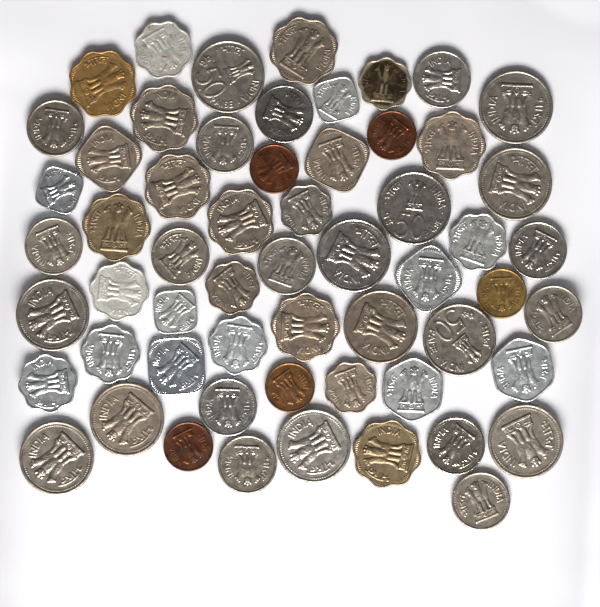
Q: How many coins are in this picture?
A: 58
